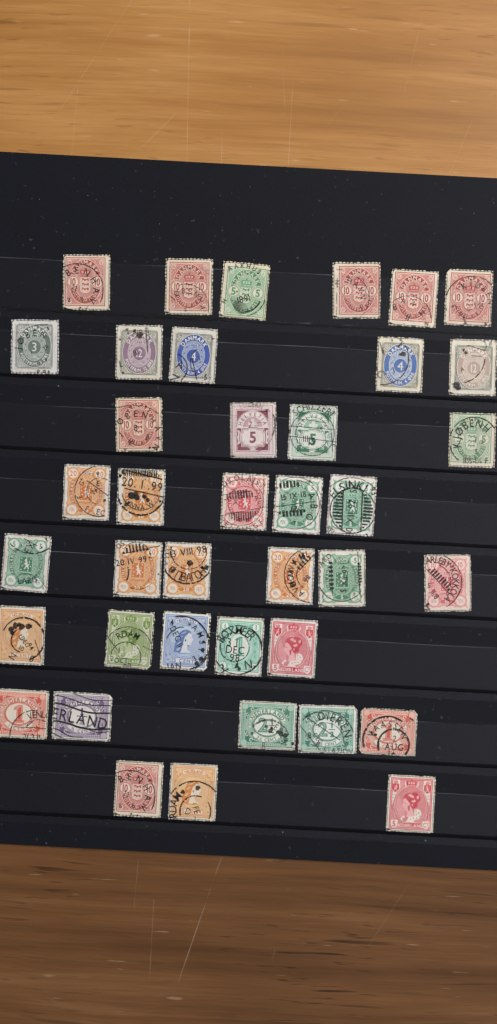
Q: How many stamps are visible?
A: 39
